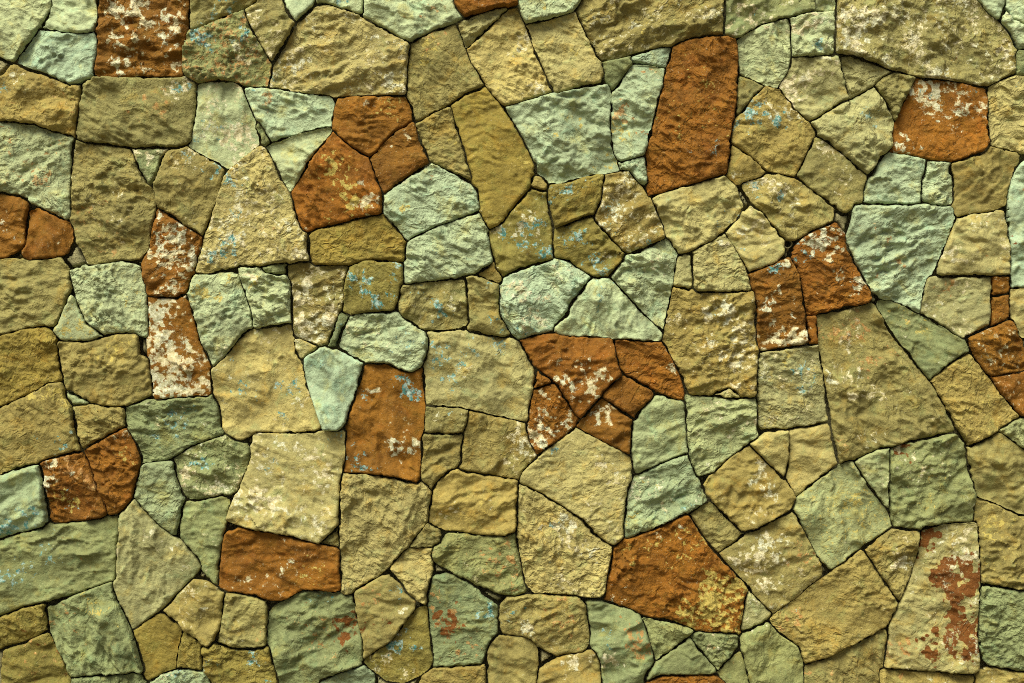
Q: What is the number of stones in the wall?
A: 200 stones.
